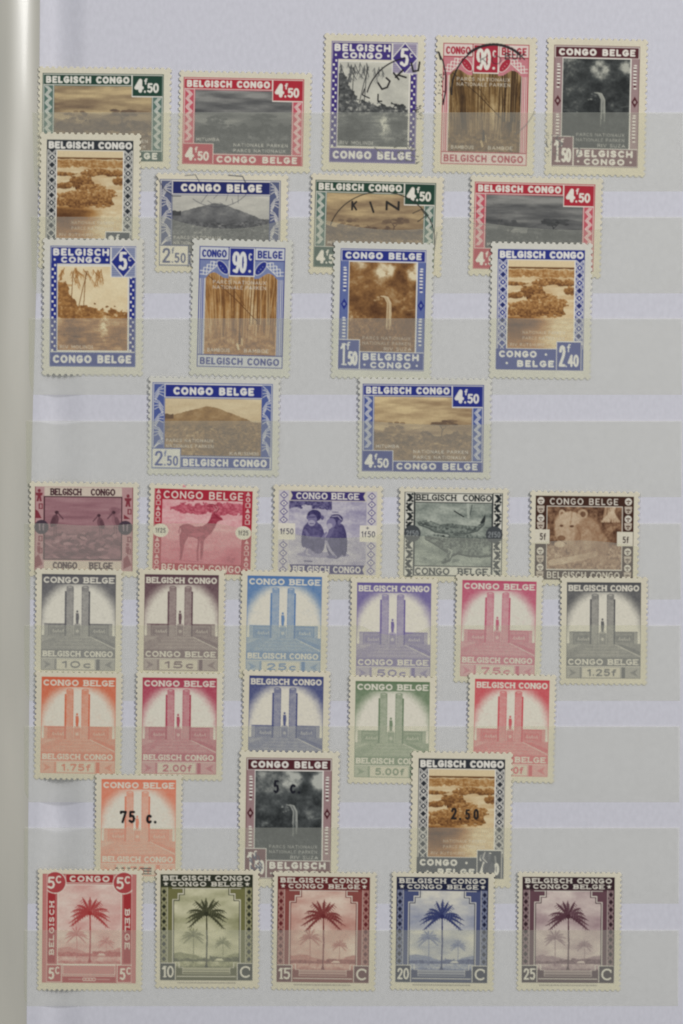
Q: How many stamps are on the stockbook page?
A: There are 39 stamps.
